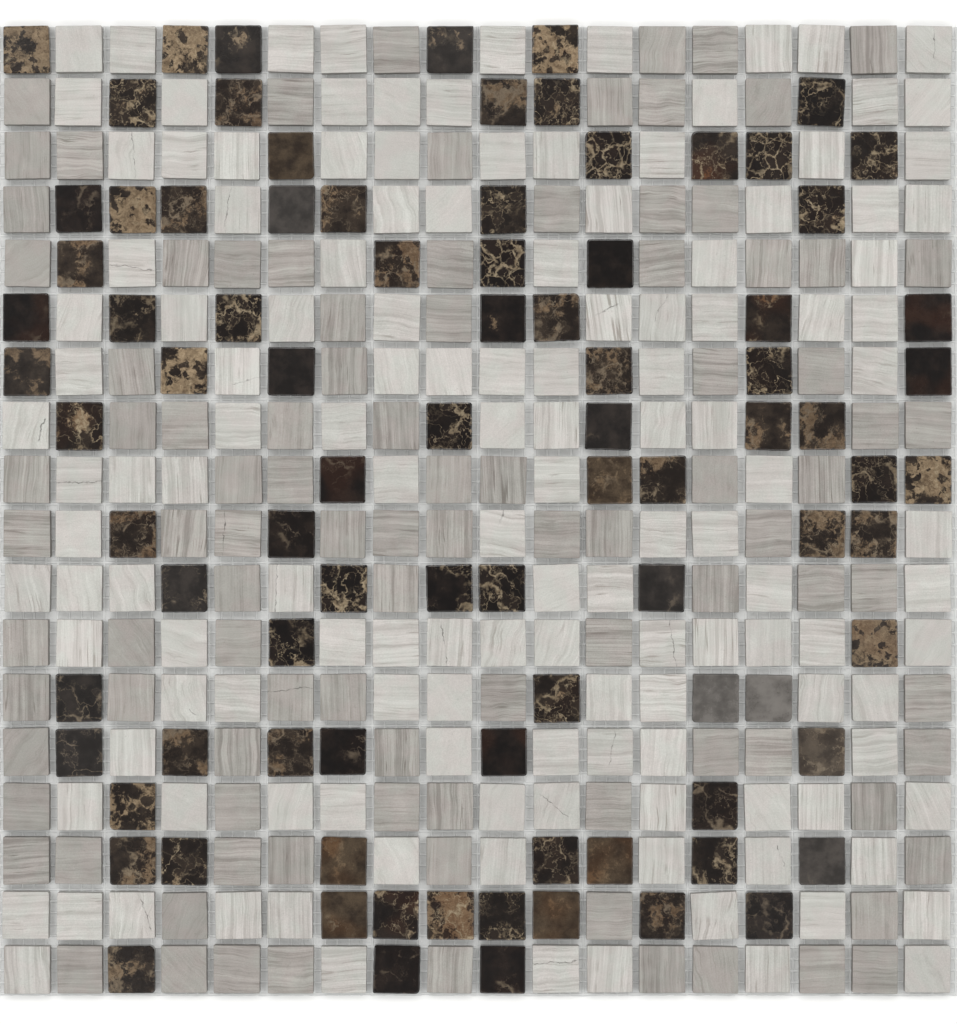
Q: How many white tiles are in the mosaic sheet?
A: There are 137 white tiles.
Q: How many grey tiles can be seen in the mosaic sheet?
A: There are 98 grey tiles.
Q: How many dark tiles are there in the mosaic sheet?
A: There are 89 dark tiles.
